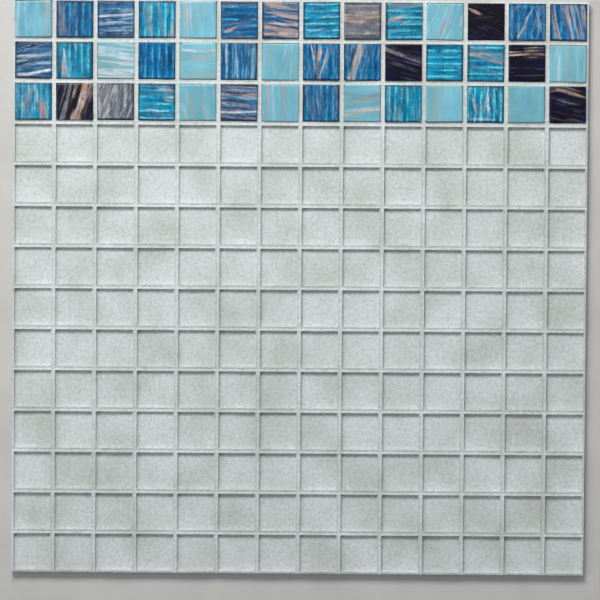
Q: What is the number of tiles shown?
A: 42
